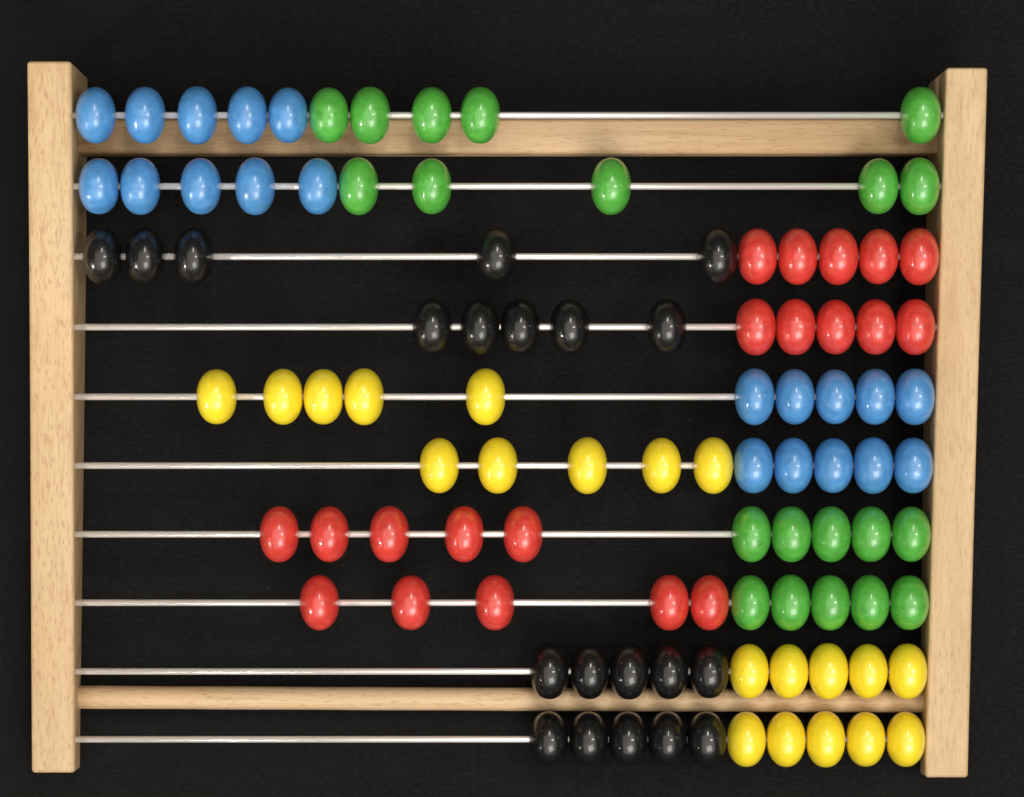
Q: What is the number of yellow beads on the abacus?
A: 20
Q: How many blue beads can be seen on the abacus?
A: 20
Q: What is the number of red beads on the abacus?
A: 20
